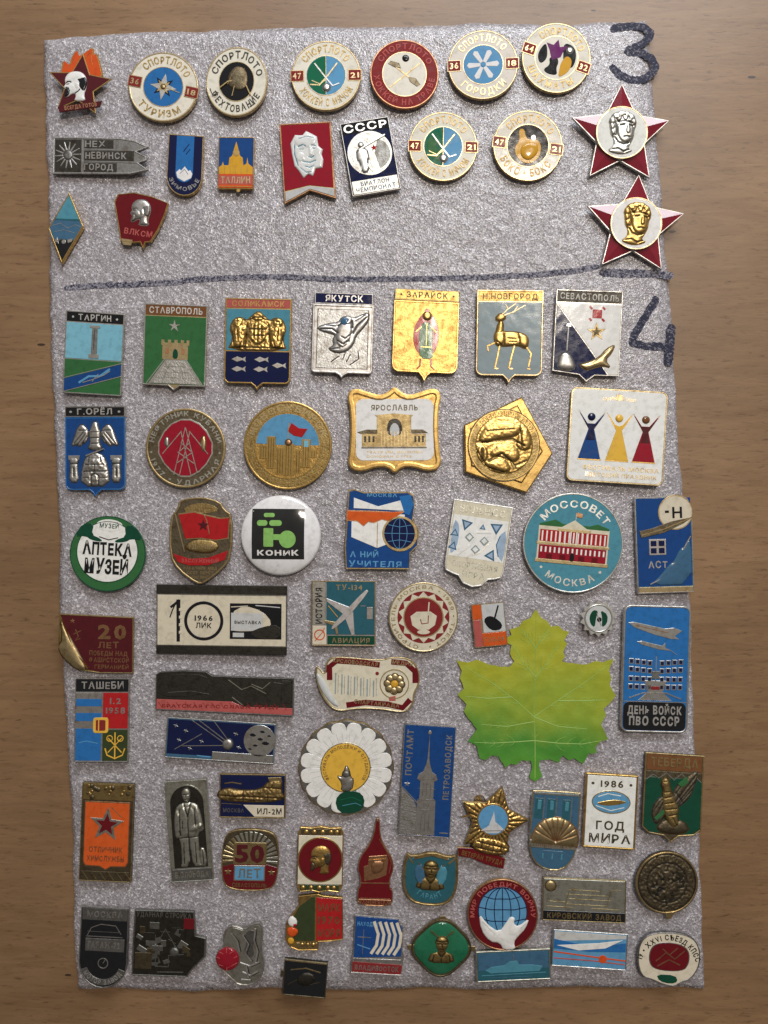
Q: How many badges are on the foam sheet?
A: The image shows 75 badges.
